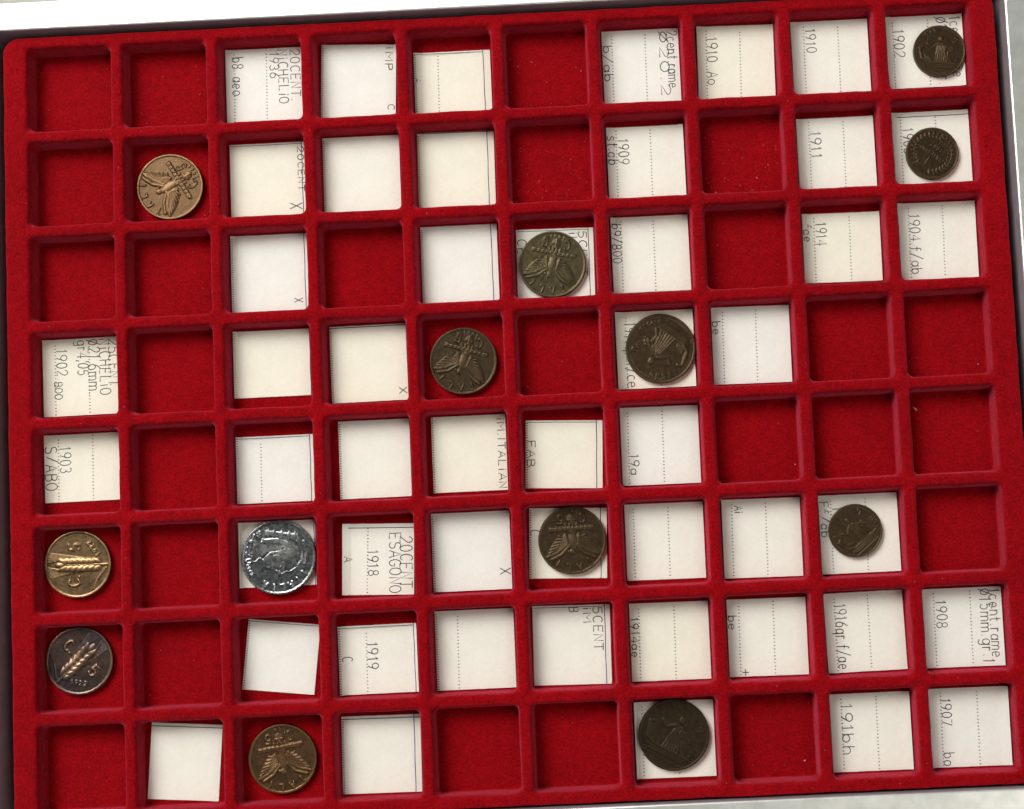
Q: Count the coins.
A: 13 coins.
